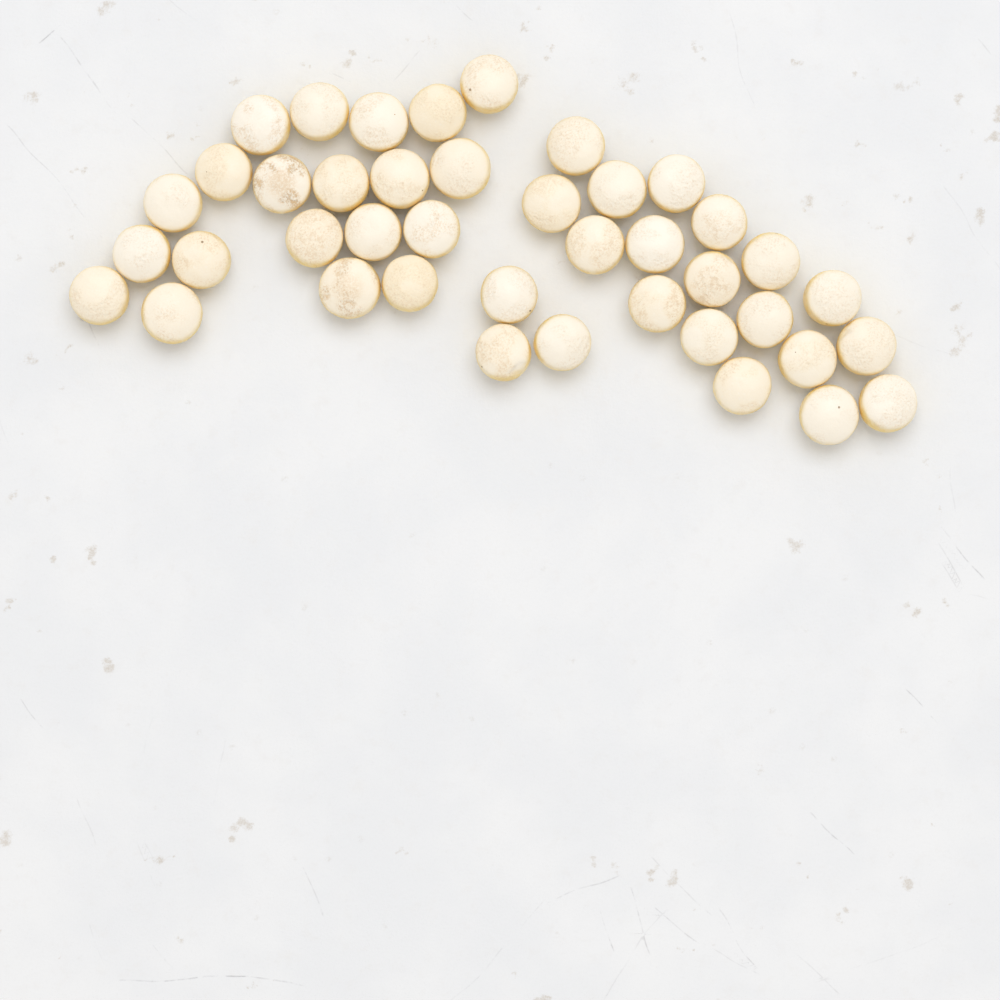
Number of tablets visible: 41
